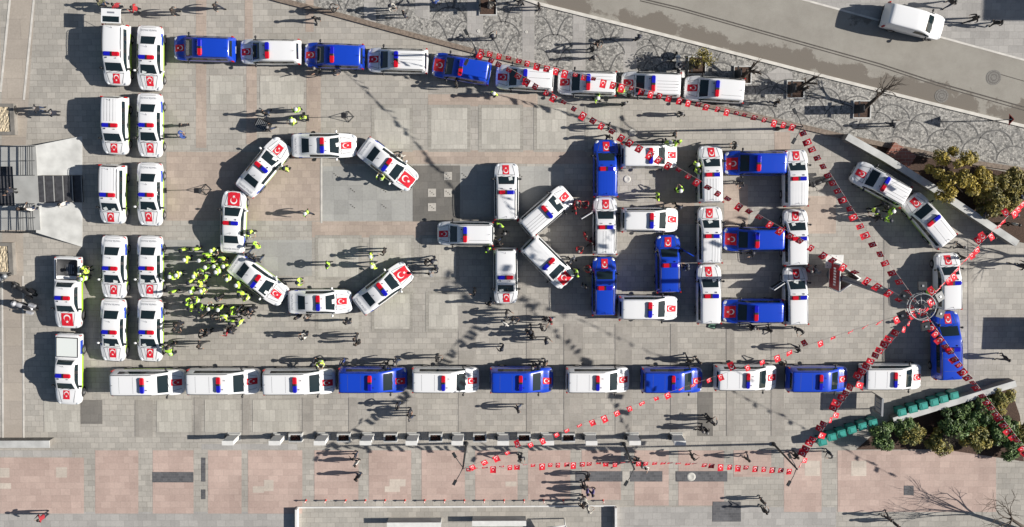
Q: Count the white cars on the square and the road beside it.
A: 51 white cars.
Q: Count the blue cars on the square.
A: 14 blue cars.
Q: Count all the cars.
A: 65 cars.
